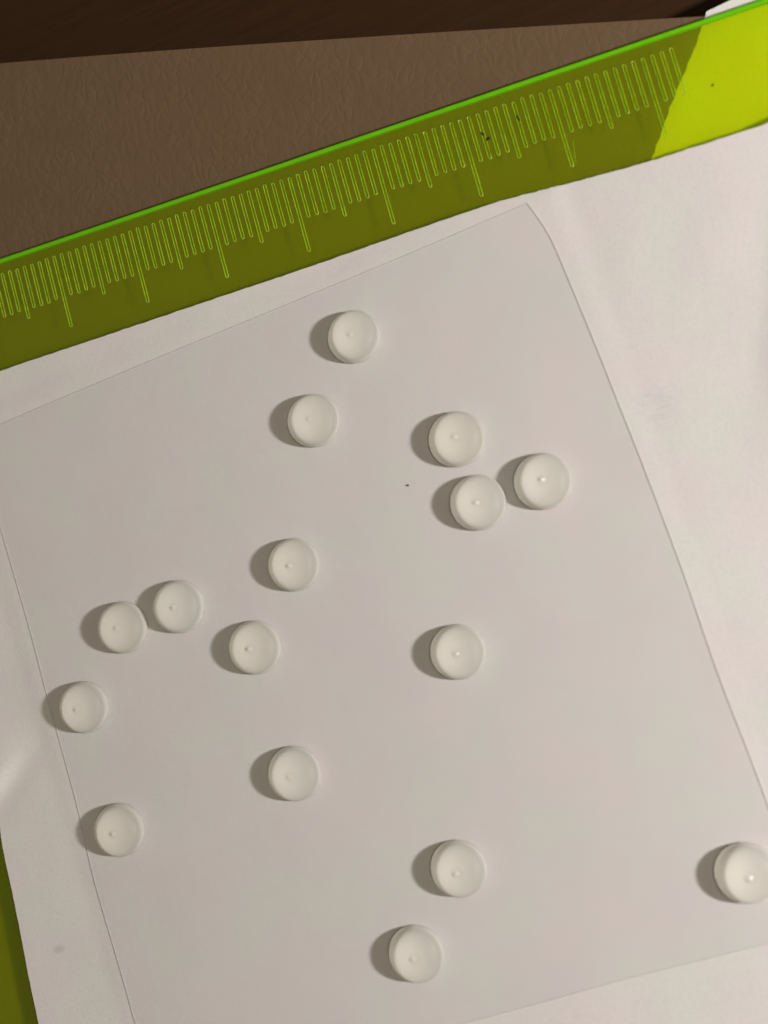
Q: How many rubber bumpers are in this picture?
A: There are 16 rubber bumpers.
